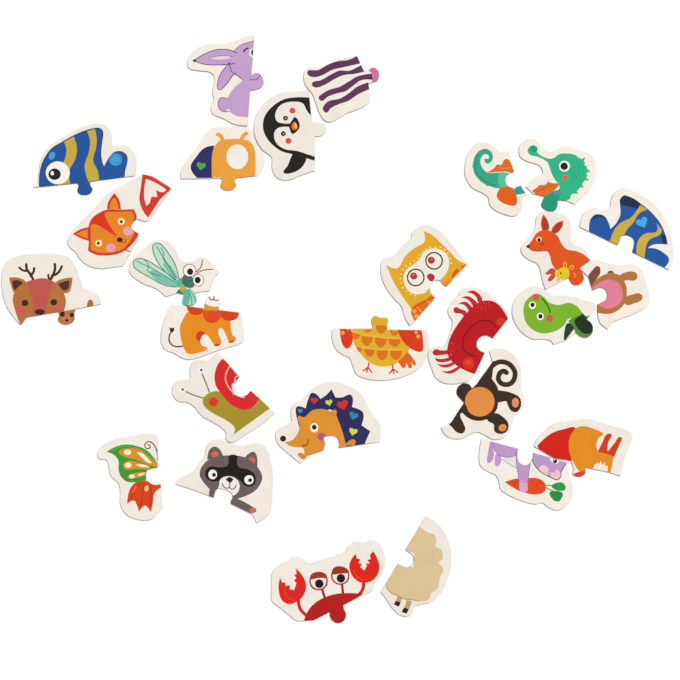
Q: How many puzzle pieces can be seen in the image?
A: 27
